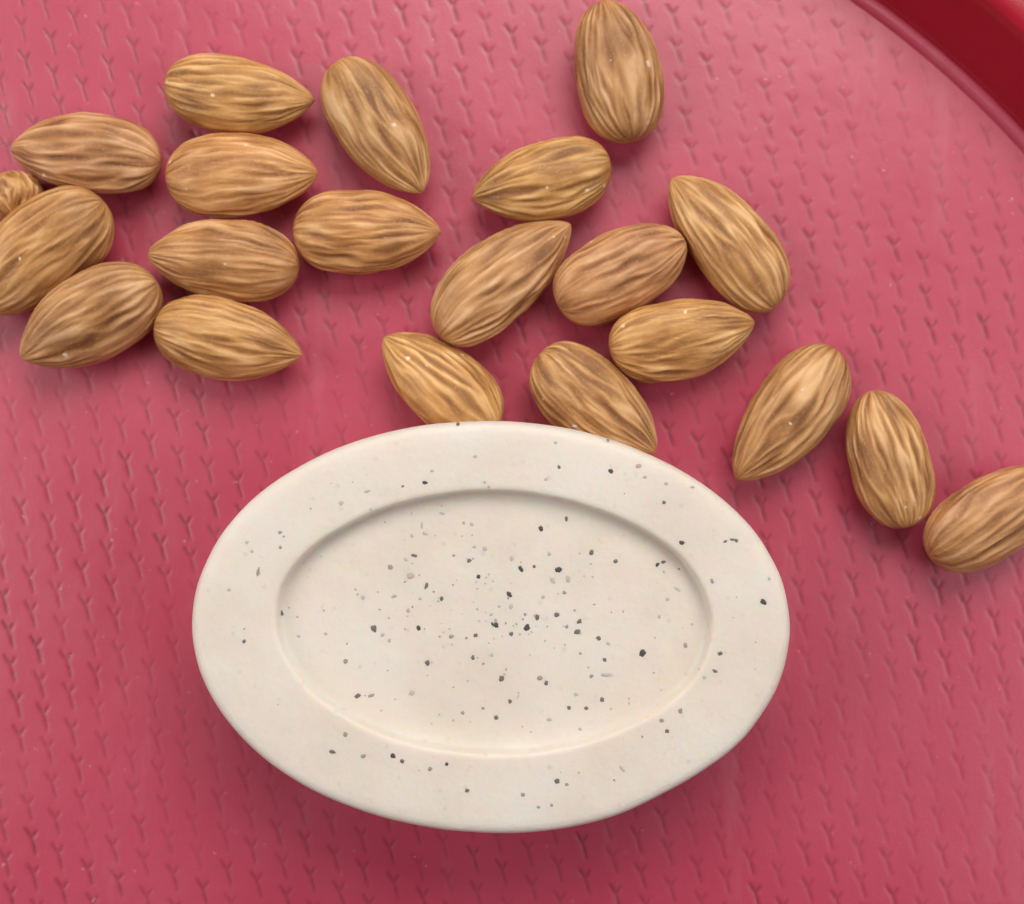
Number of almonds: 21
